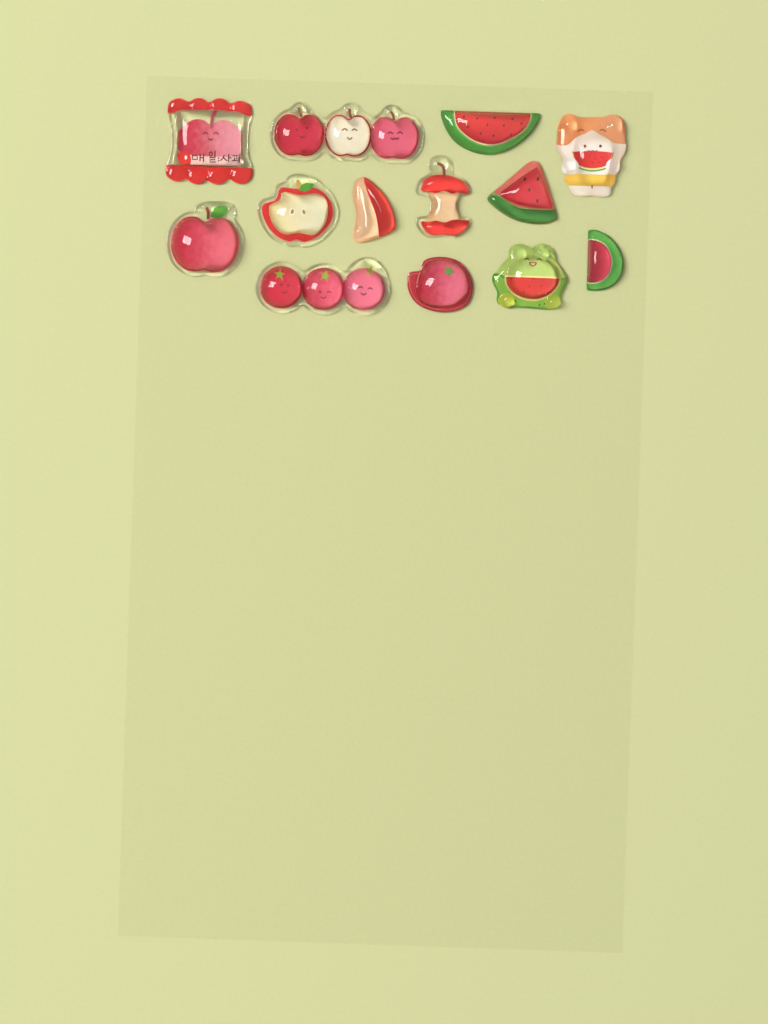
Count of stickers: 13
